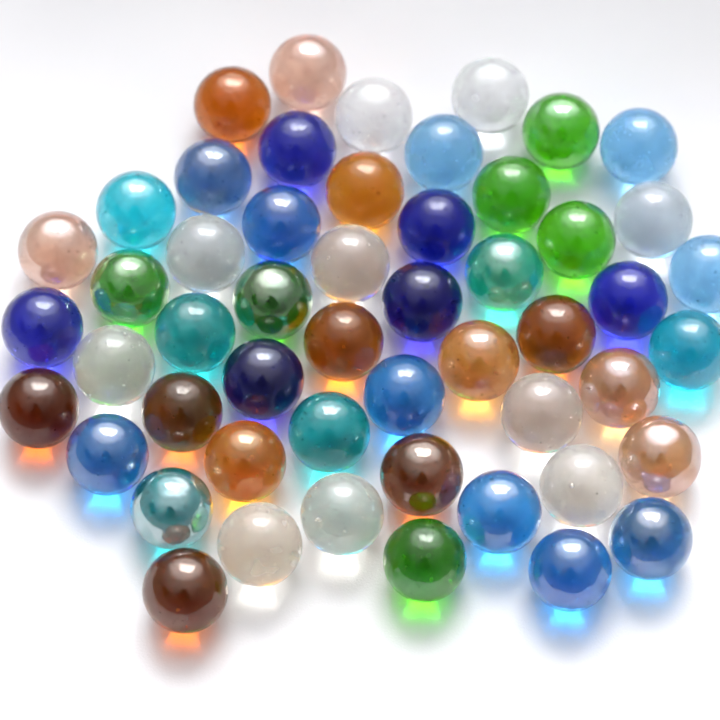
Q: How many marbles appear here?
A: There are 52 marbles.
